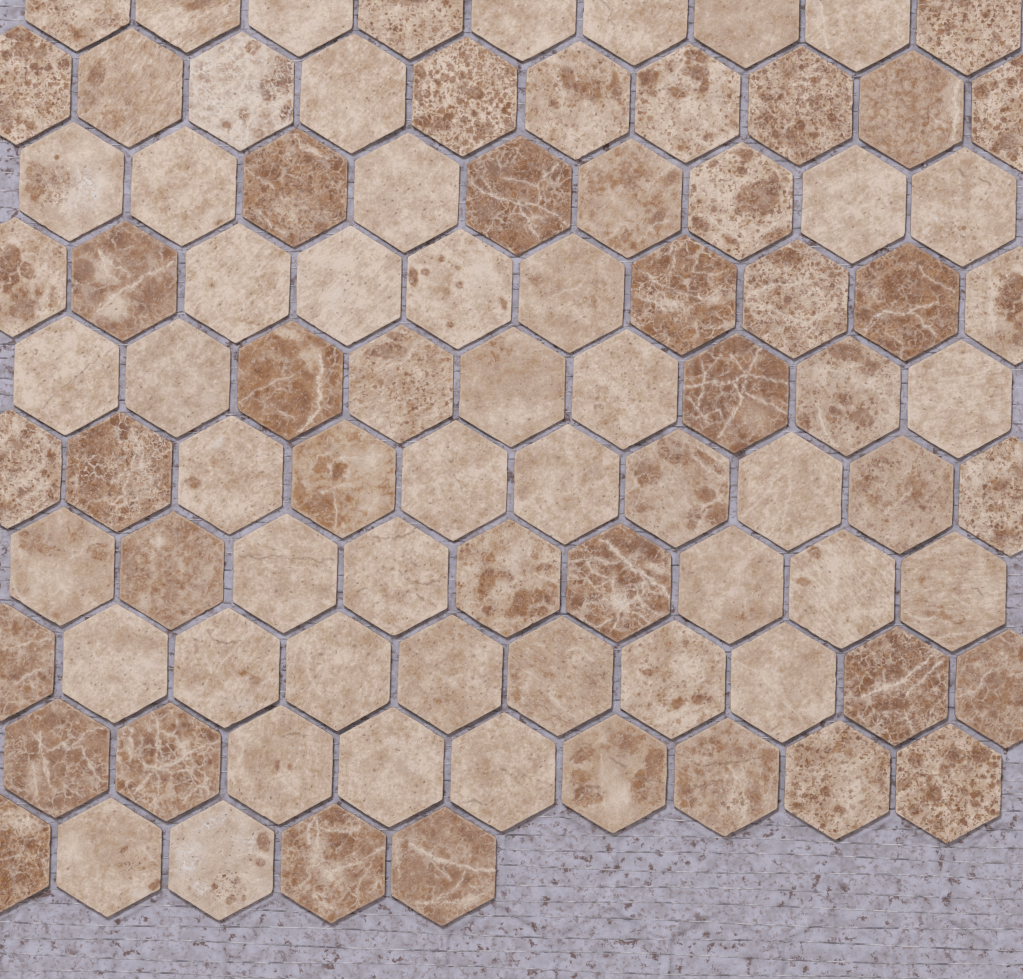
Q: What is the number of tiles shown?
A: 90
